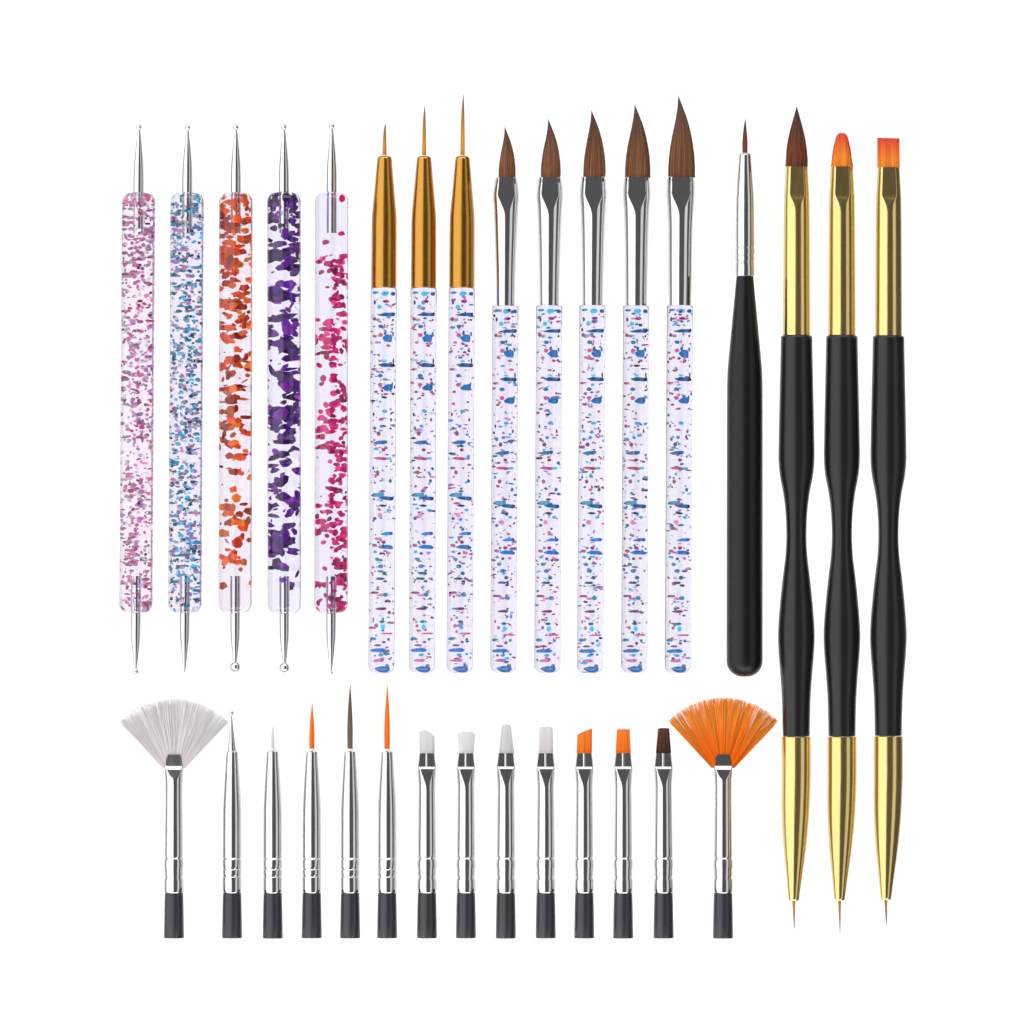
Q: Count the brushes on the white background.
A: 25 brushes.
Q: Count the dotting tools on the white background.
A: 6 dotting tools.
